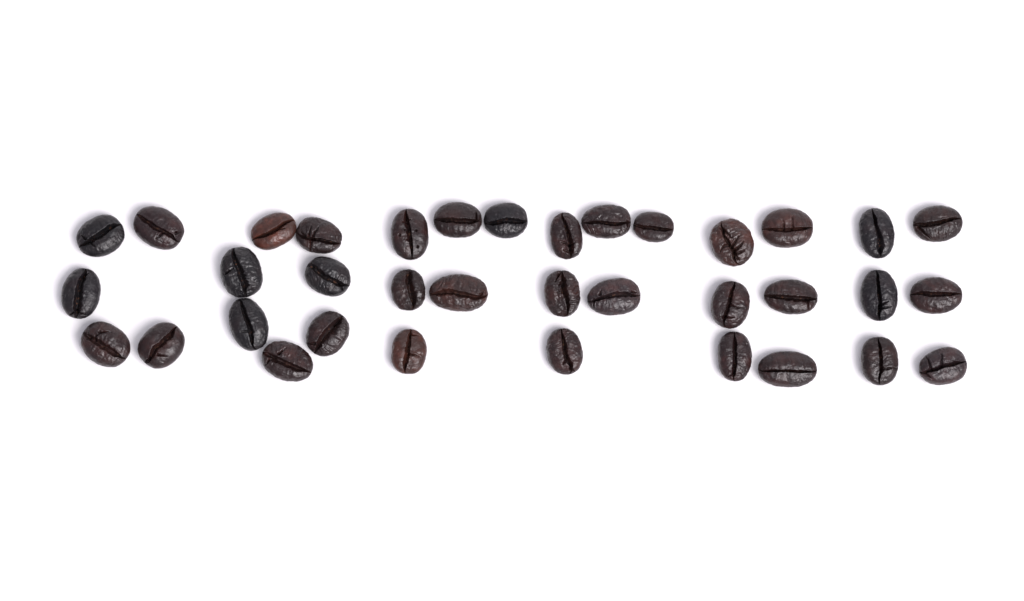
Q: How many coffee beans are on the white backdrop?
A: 36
